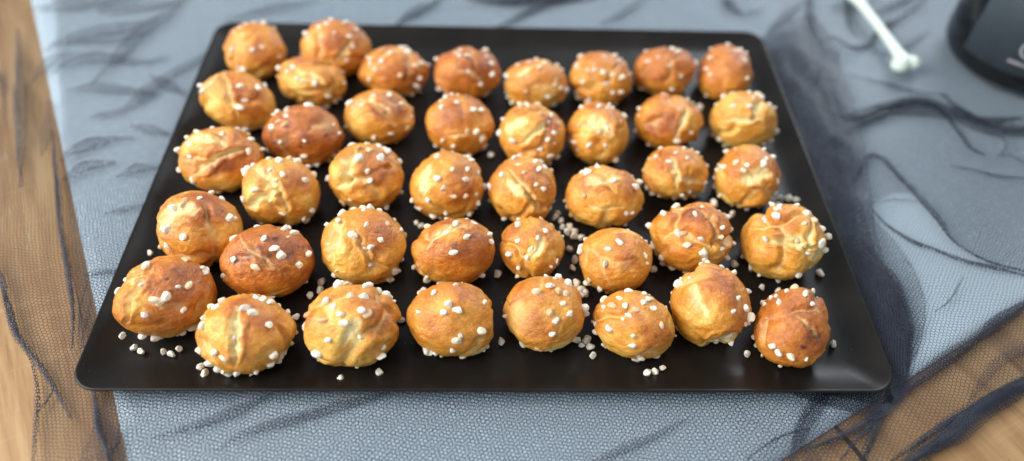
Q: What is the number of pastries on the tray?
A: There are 41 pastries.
